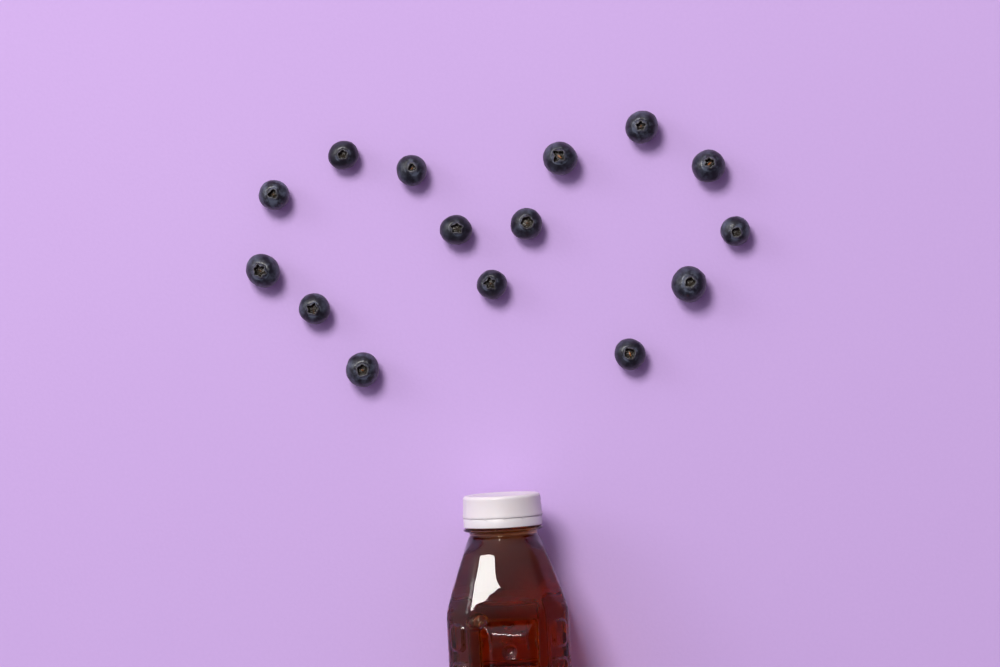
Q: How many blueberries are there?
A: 15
